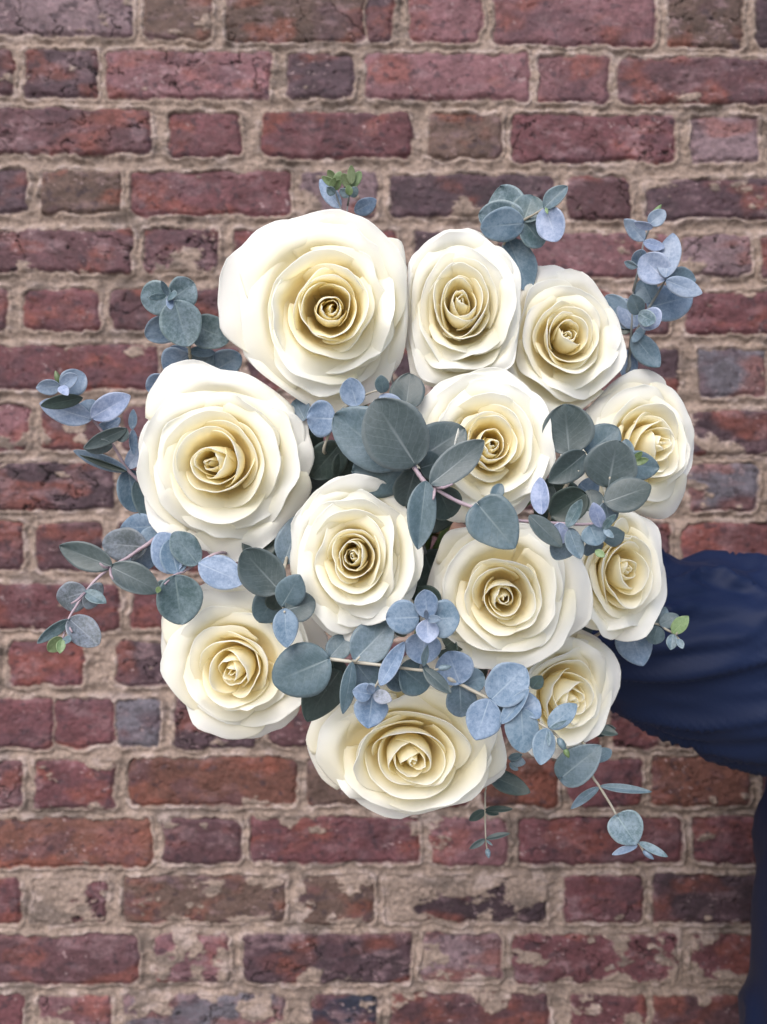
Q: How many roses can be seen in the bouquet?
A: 12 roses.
